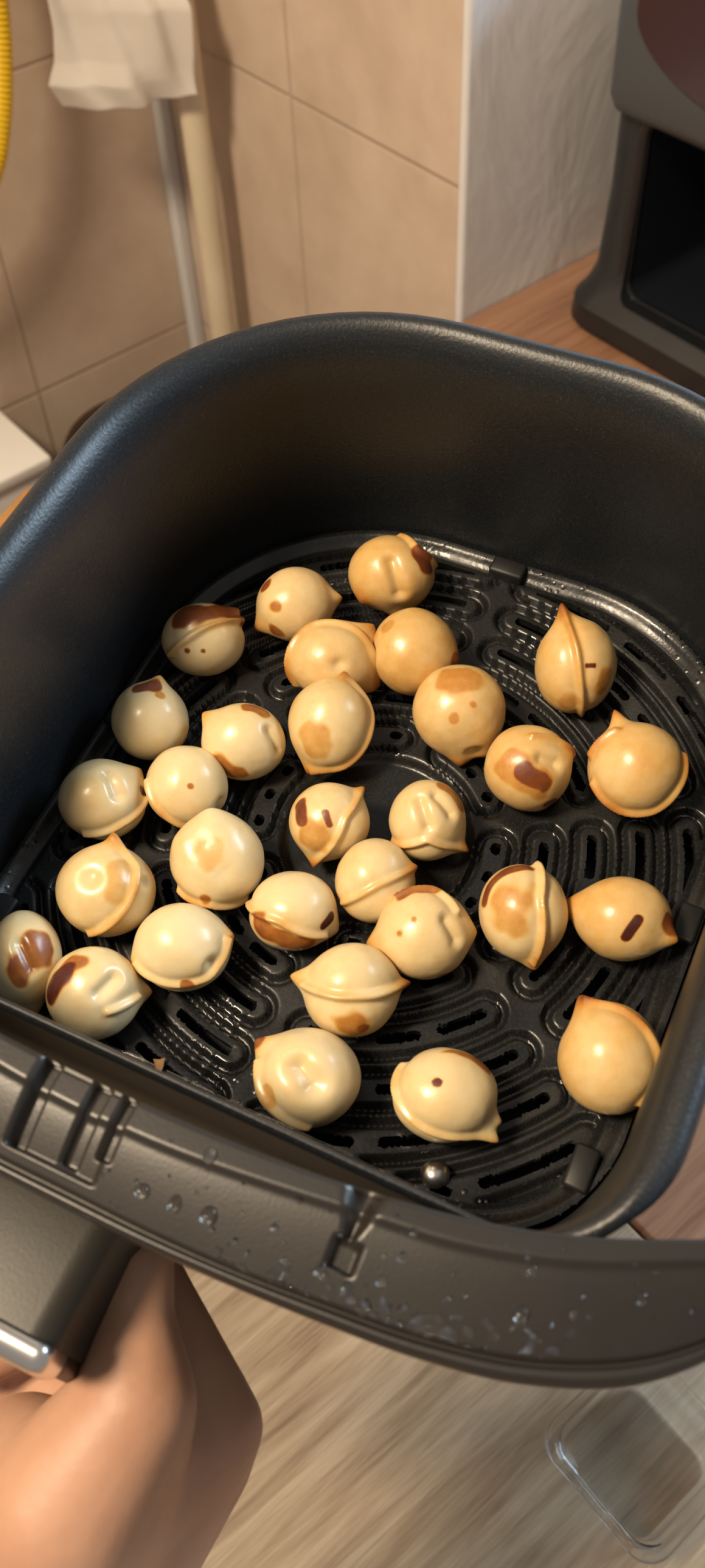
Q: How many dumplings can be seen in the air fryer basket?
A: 30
